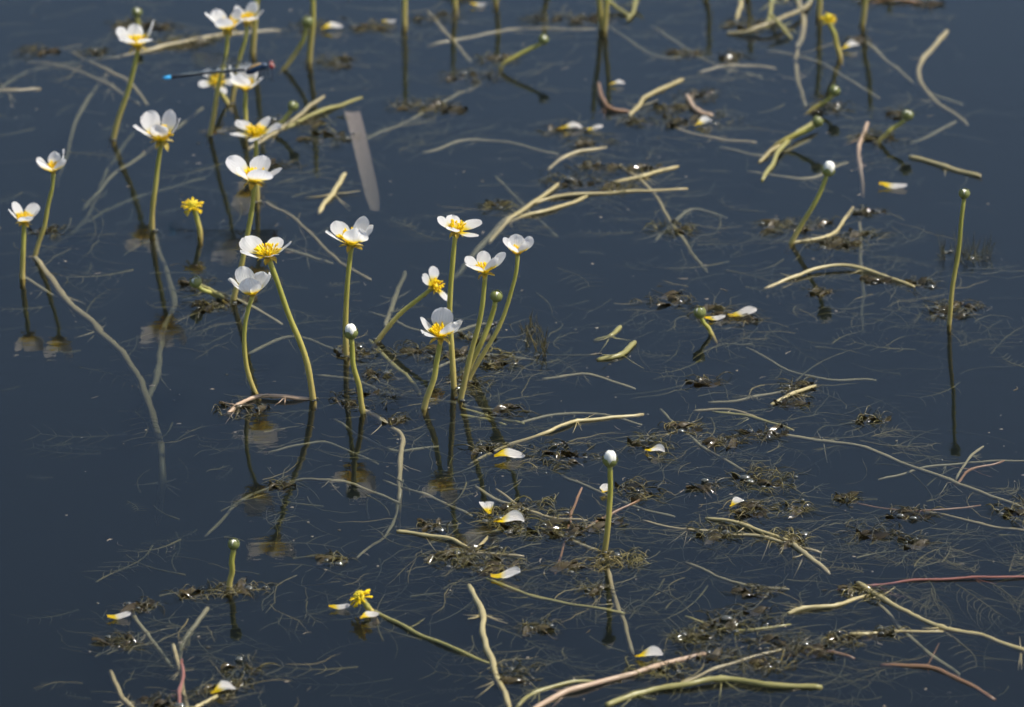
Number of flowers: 18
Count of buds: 15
